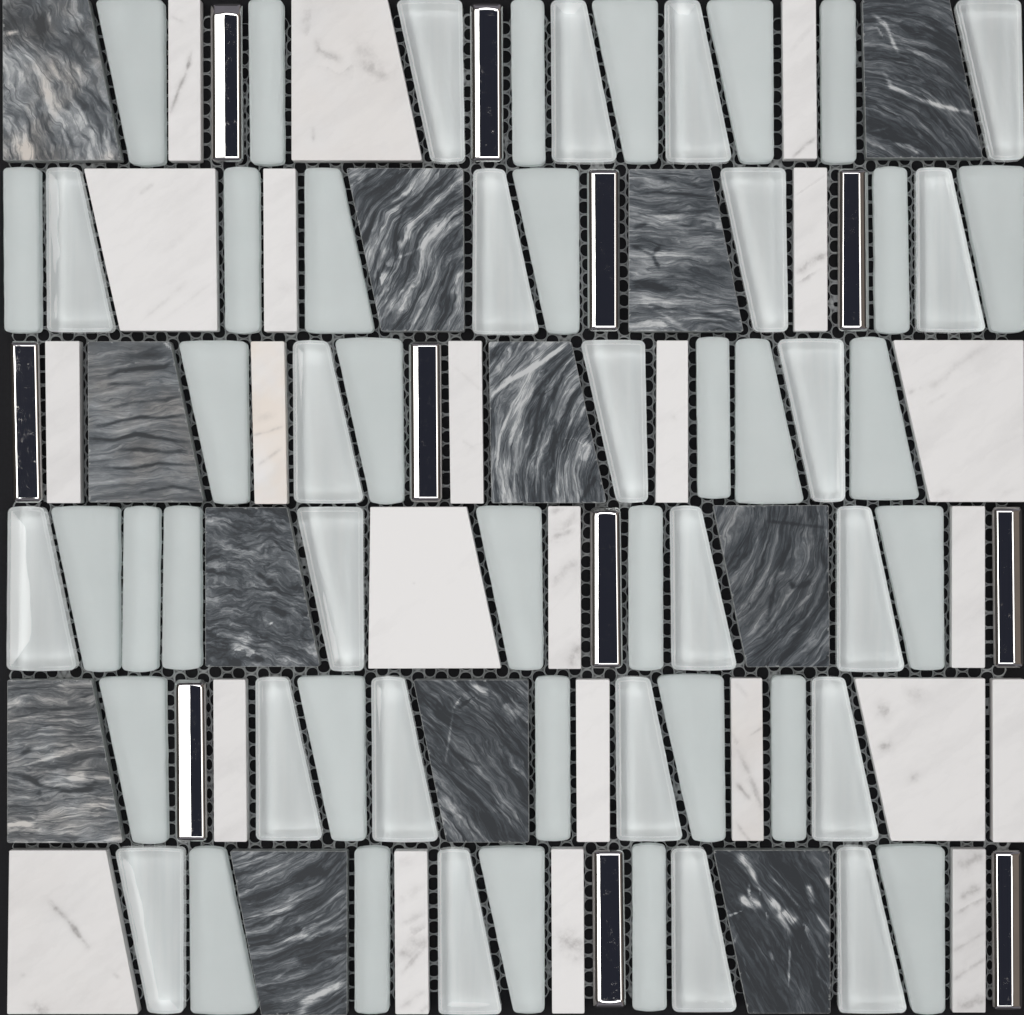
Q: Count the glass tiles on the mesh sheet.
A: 56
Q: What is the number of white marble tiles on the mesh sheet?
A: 23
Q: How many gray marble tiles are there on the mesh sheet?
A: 12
